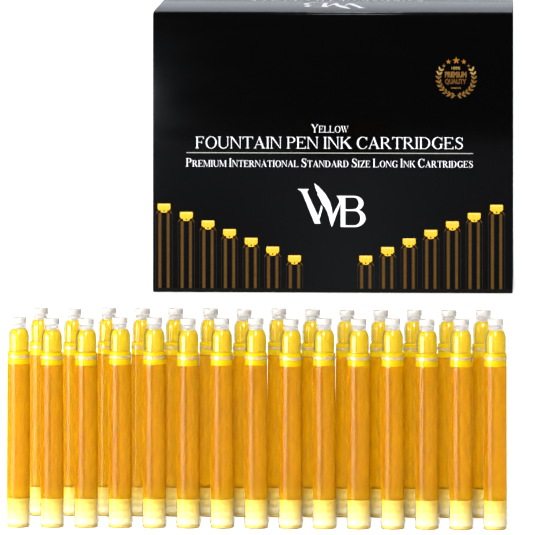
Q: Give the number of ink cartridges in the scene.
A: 29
